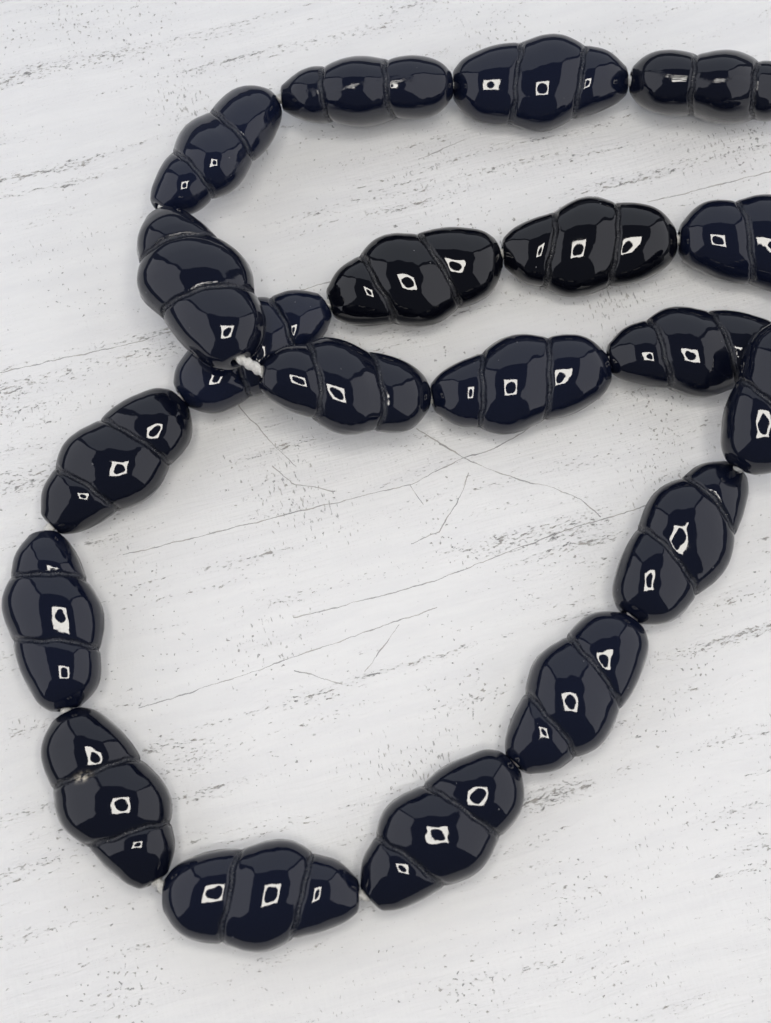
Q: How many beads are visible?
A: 20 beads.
